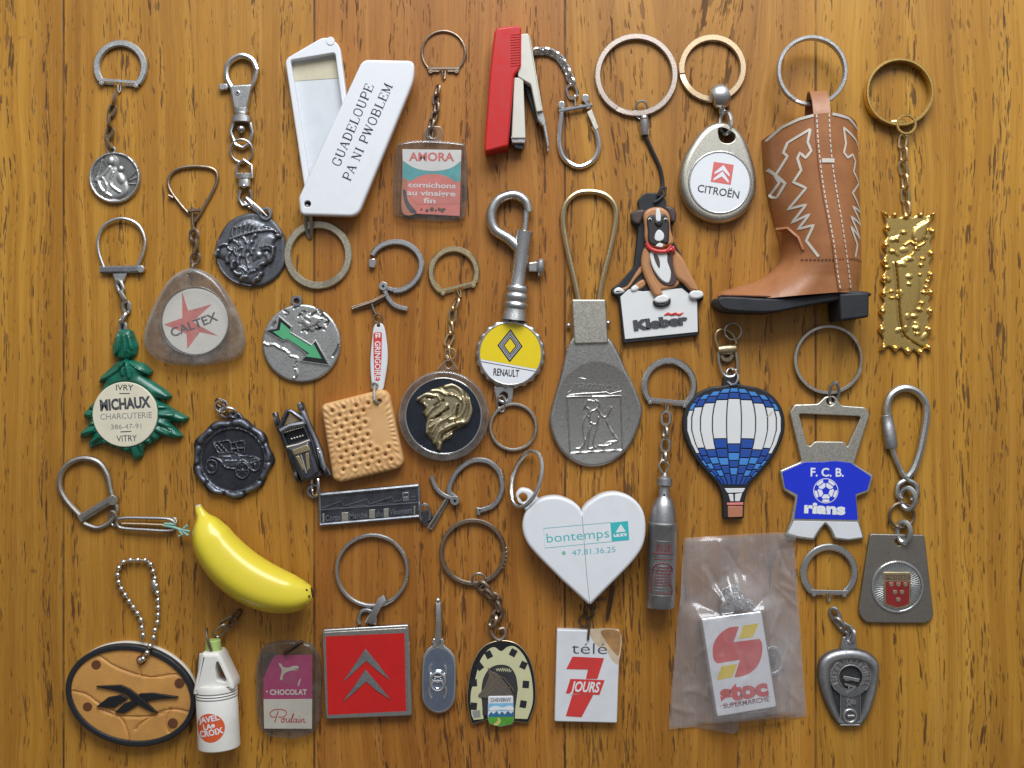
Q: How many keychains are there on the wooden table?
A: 33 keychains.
